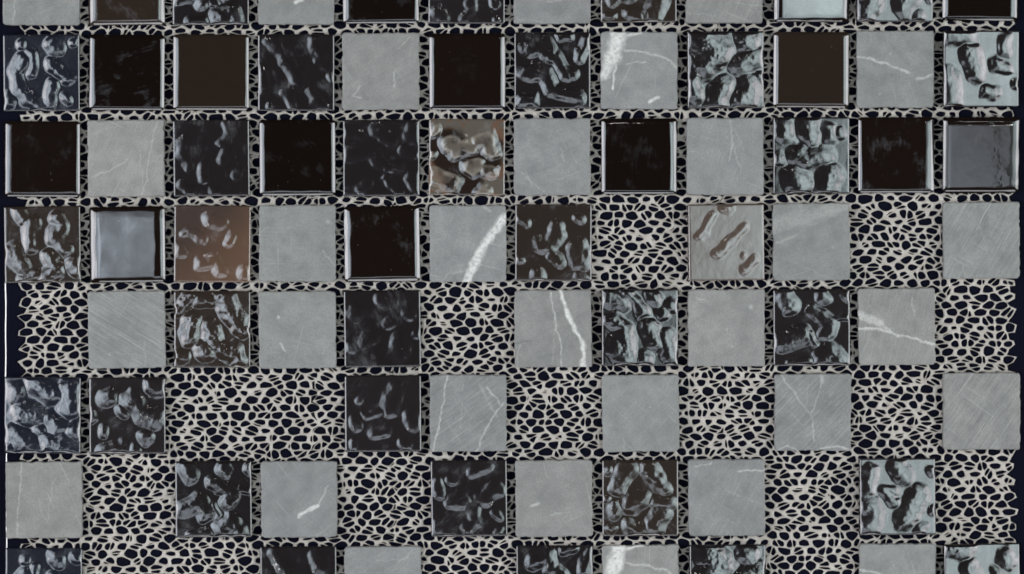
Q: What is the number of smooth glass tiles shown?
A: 15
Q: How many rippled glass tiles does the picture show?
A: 33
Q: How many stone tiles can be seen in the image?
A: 30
